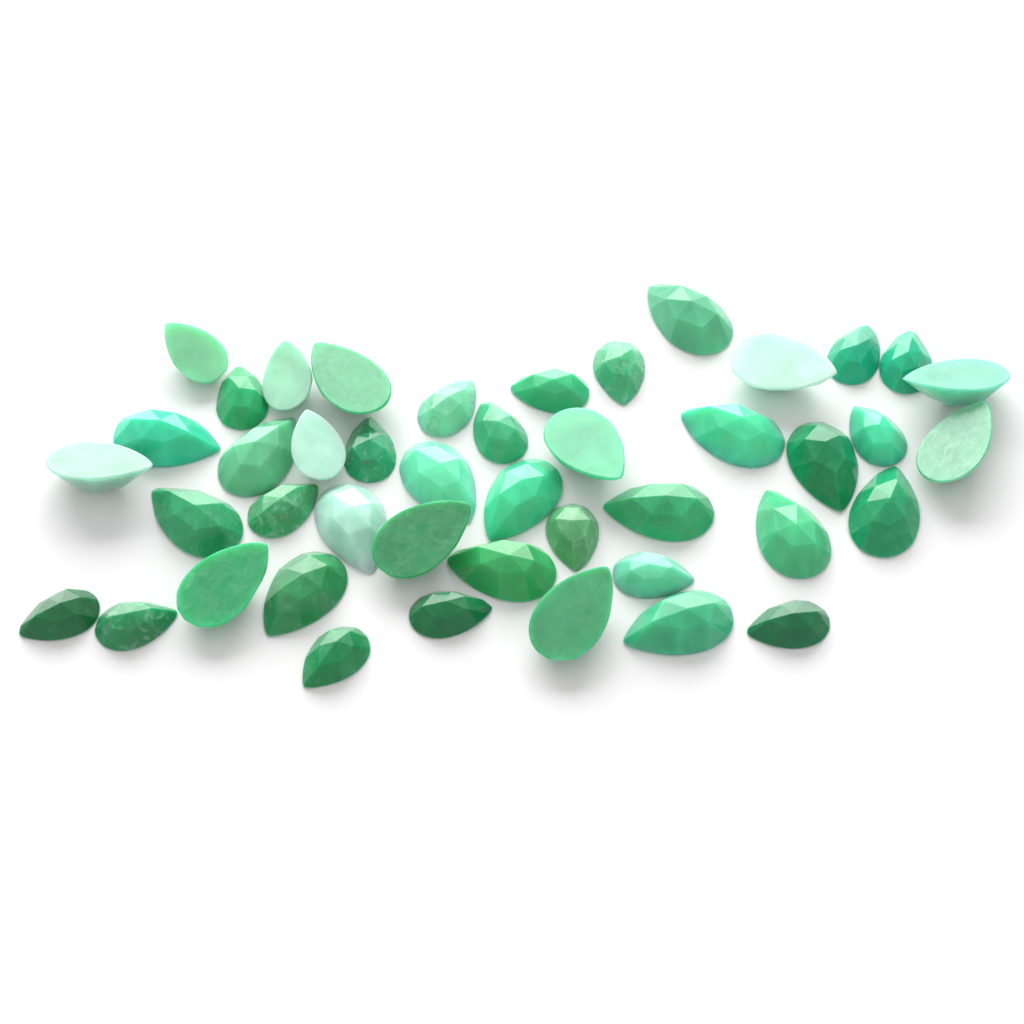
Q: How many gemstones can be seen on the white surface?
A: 44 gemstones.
